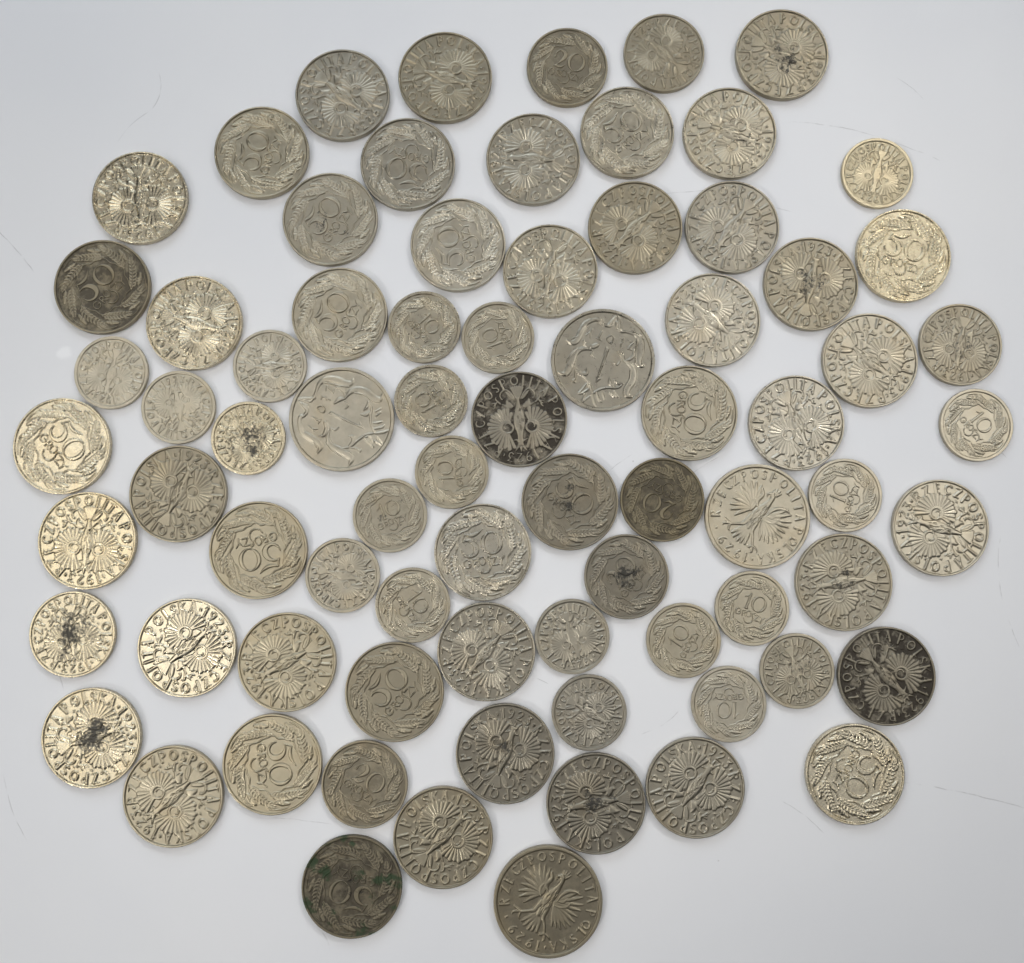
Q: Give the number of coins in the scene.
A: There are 77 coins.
